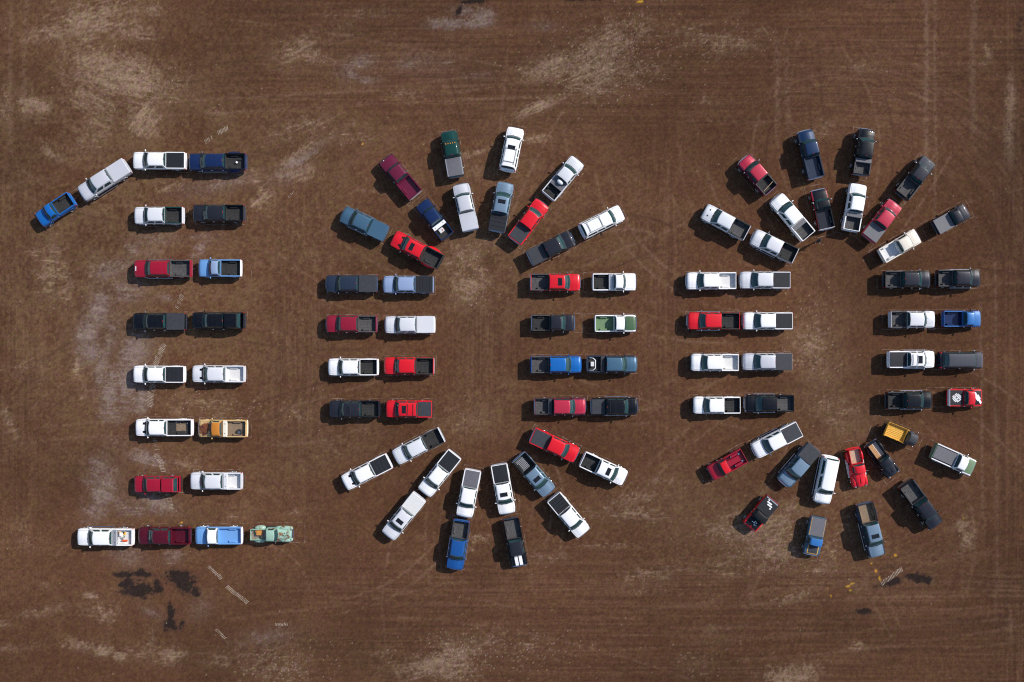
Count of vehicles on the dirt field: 100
